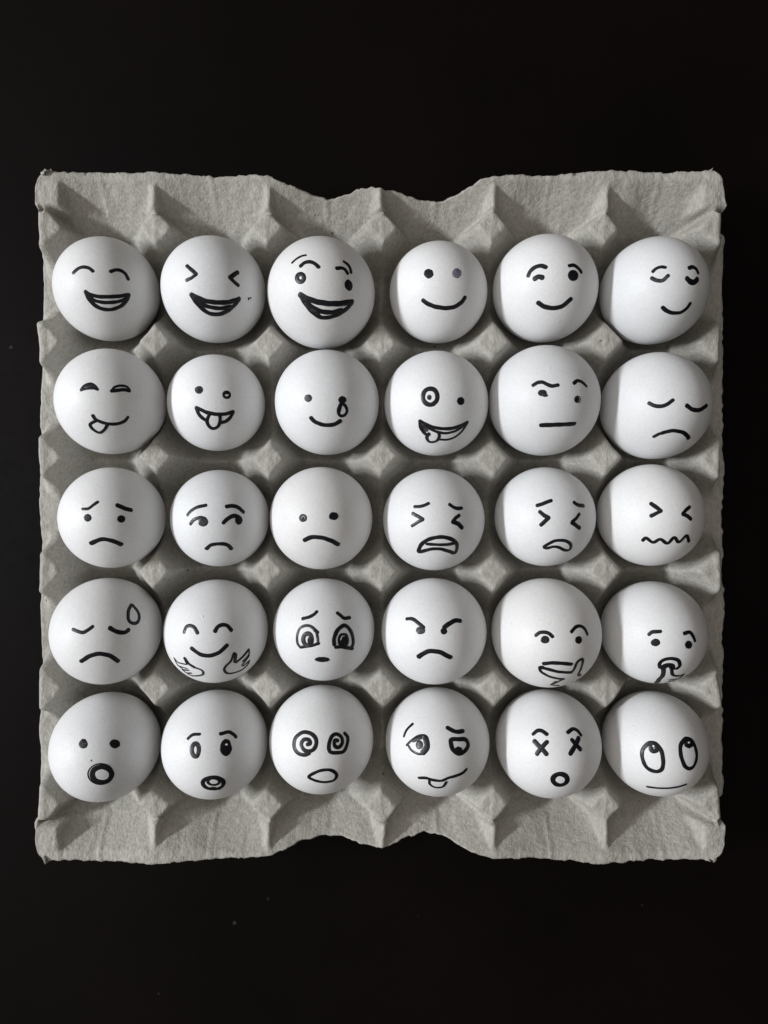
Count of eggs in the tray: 30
